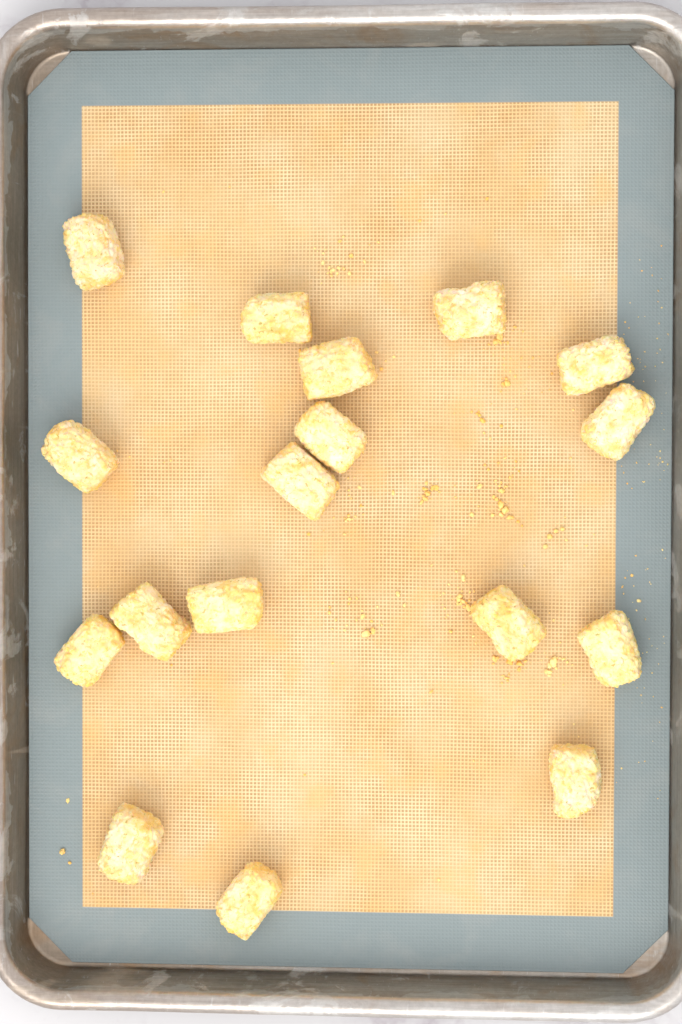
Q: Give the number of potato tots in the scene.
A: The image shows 17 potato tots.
